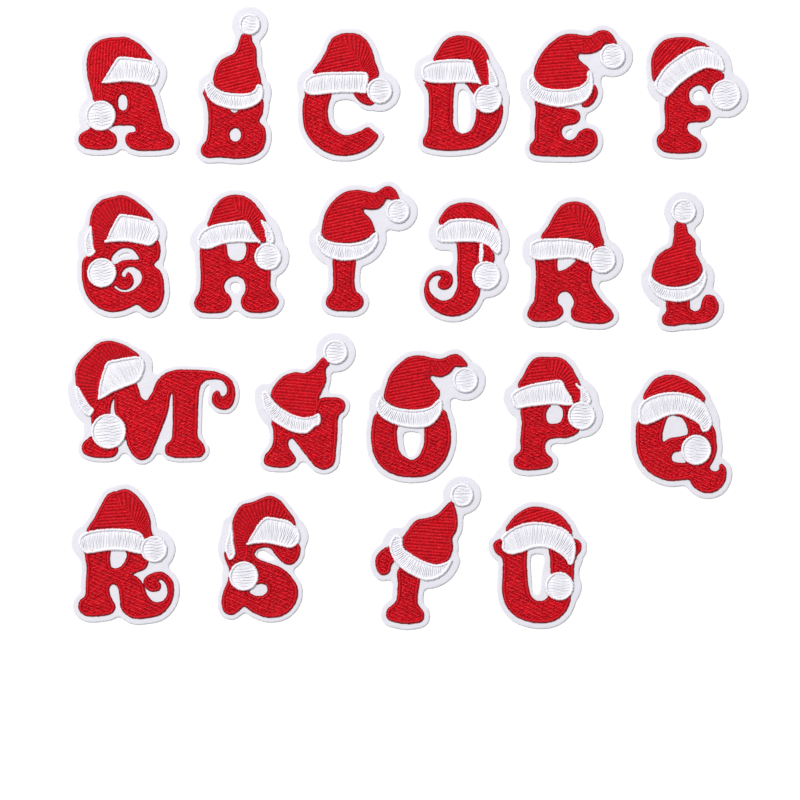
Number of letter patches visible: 21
